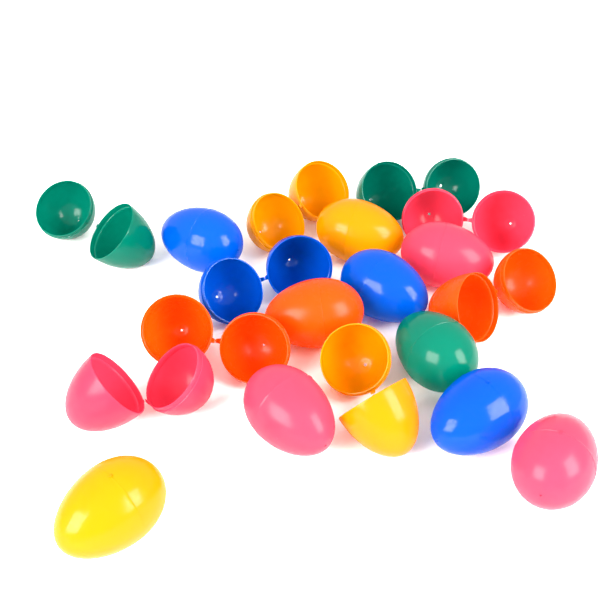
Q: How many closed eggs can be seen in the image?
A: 10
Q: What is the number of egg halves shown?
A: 18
